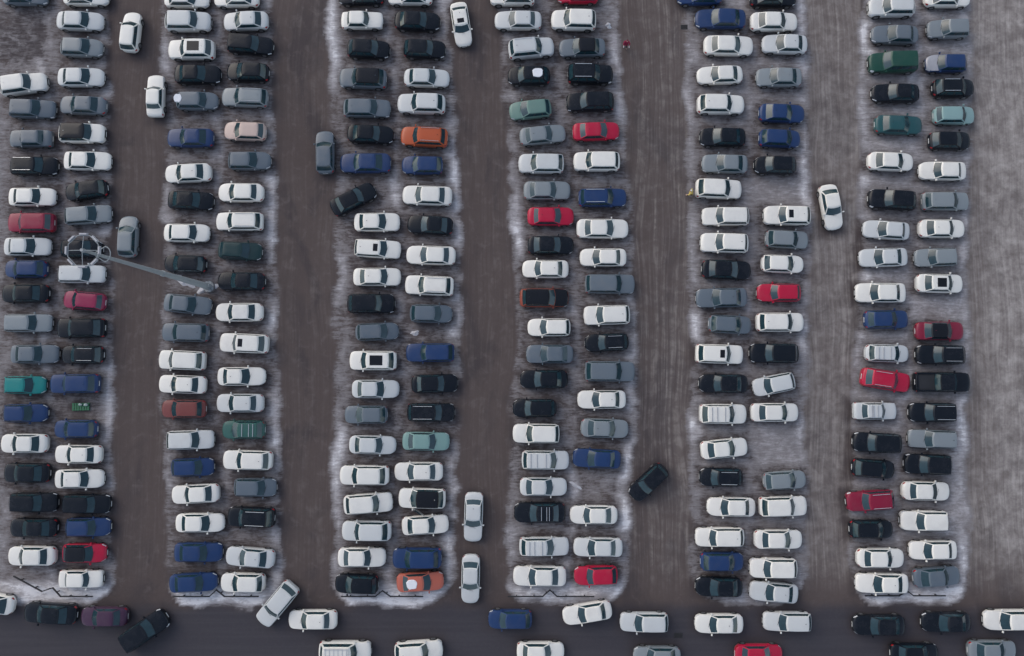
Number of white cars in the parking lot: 129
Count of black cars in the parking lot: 61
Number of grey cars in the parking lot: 42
